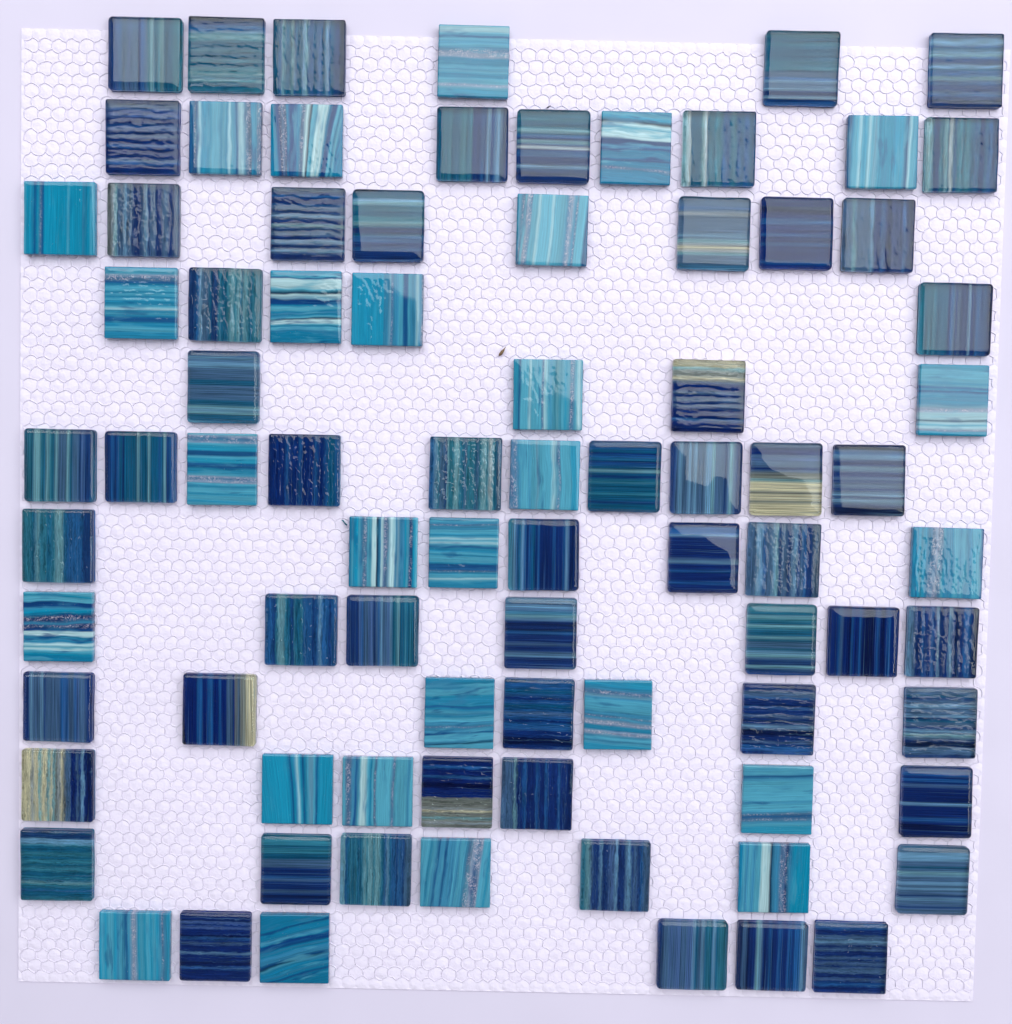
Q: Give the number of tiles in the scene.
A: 83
